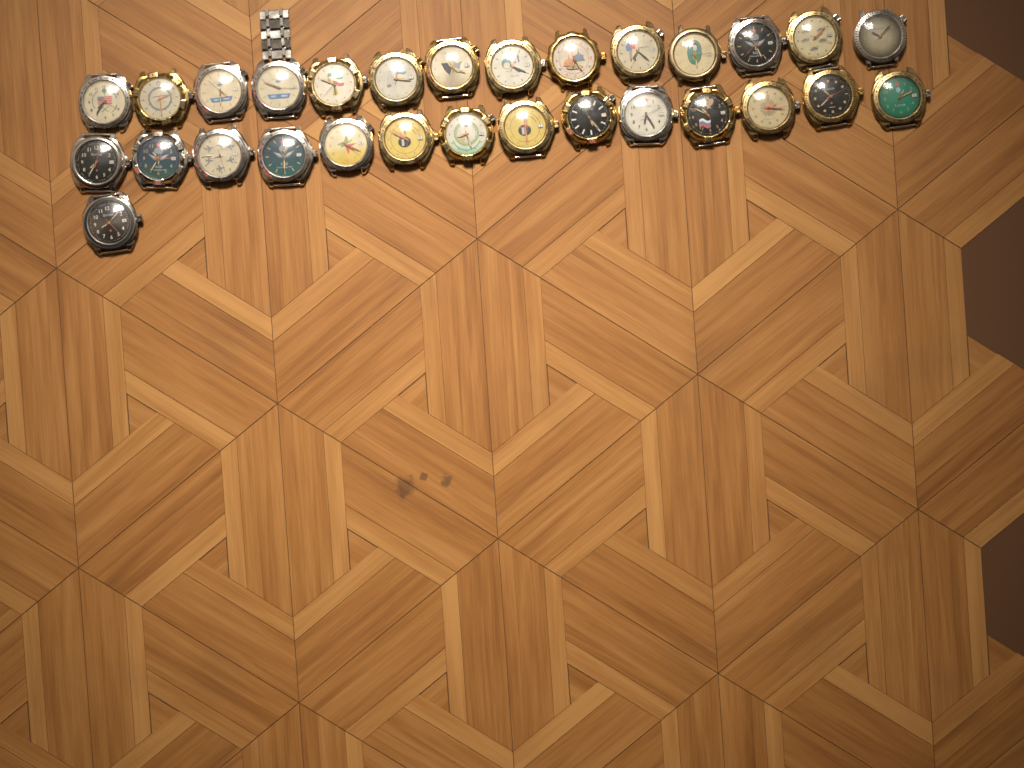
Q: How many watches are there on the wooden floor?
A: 29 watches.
